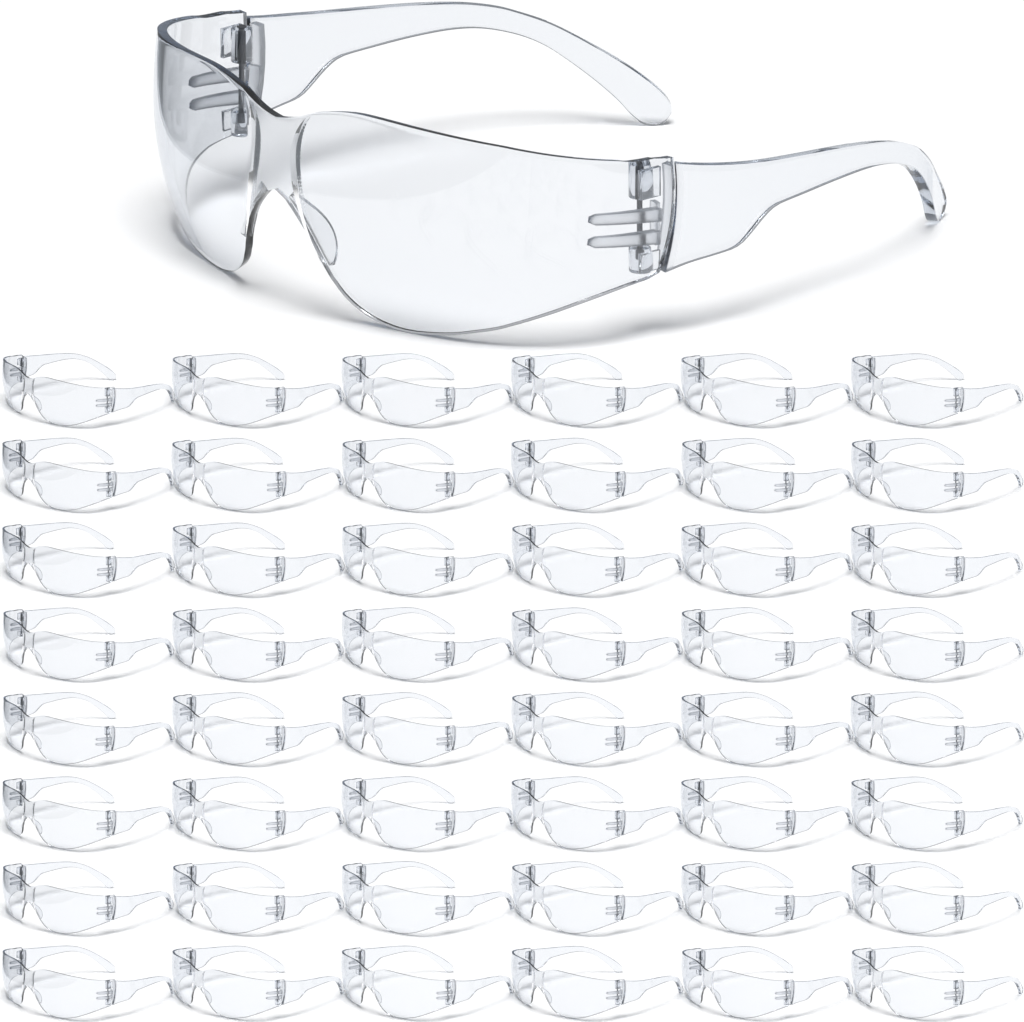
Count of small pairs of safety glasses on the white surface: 48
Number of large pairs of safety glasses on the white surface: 1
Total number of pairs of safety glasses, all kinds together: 49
